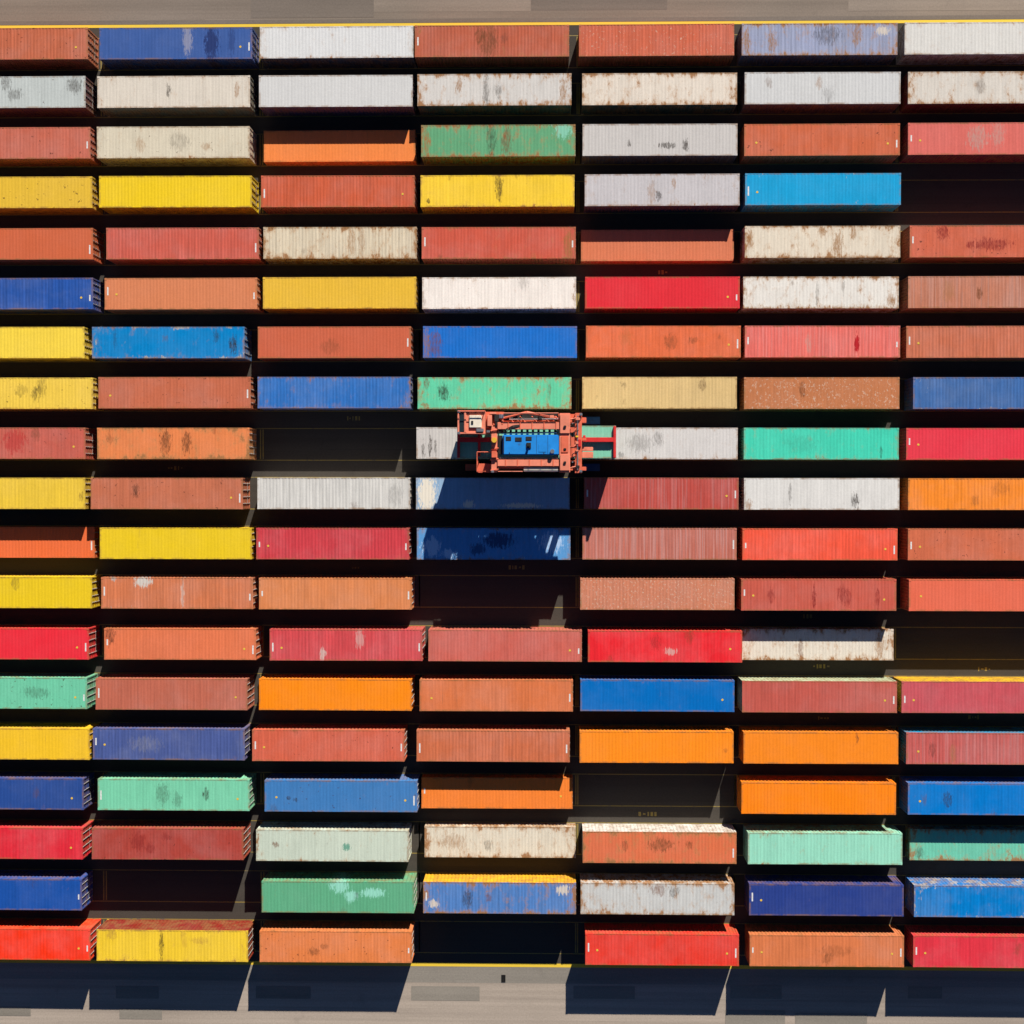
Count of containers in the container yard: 127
